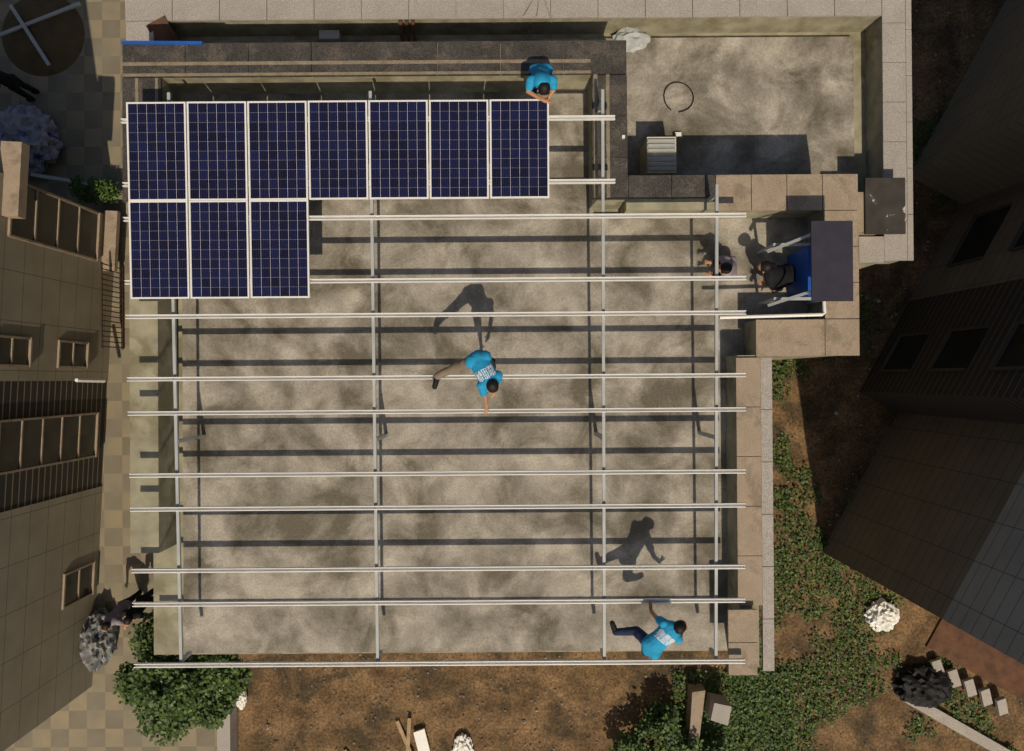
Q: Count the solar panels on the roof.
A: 10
